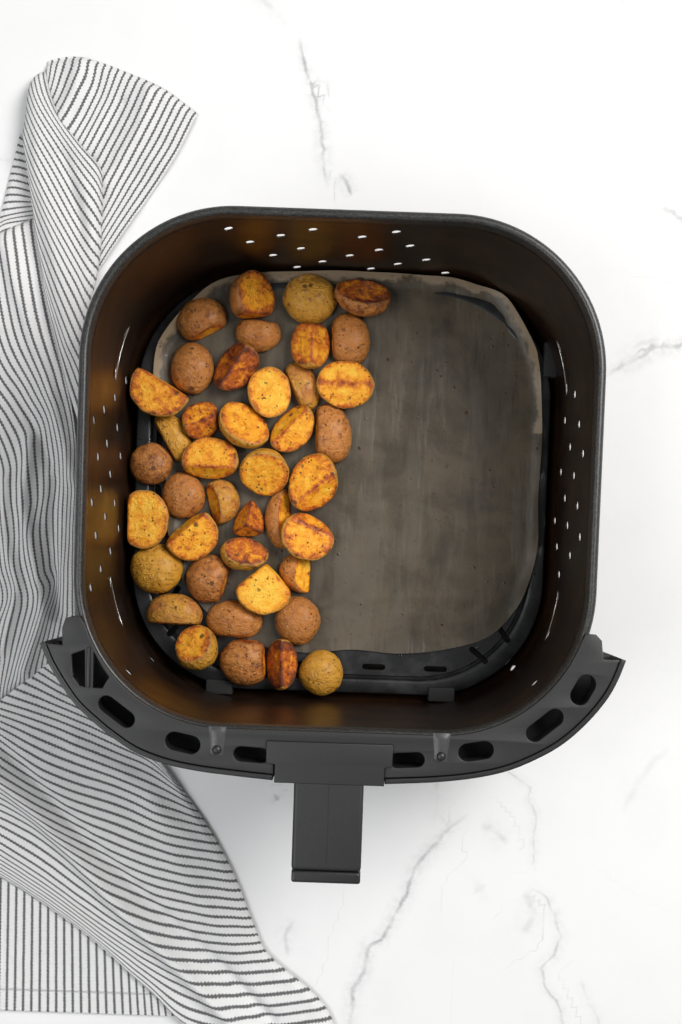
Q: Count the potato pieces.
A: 41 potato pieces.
